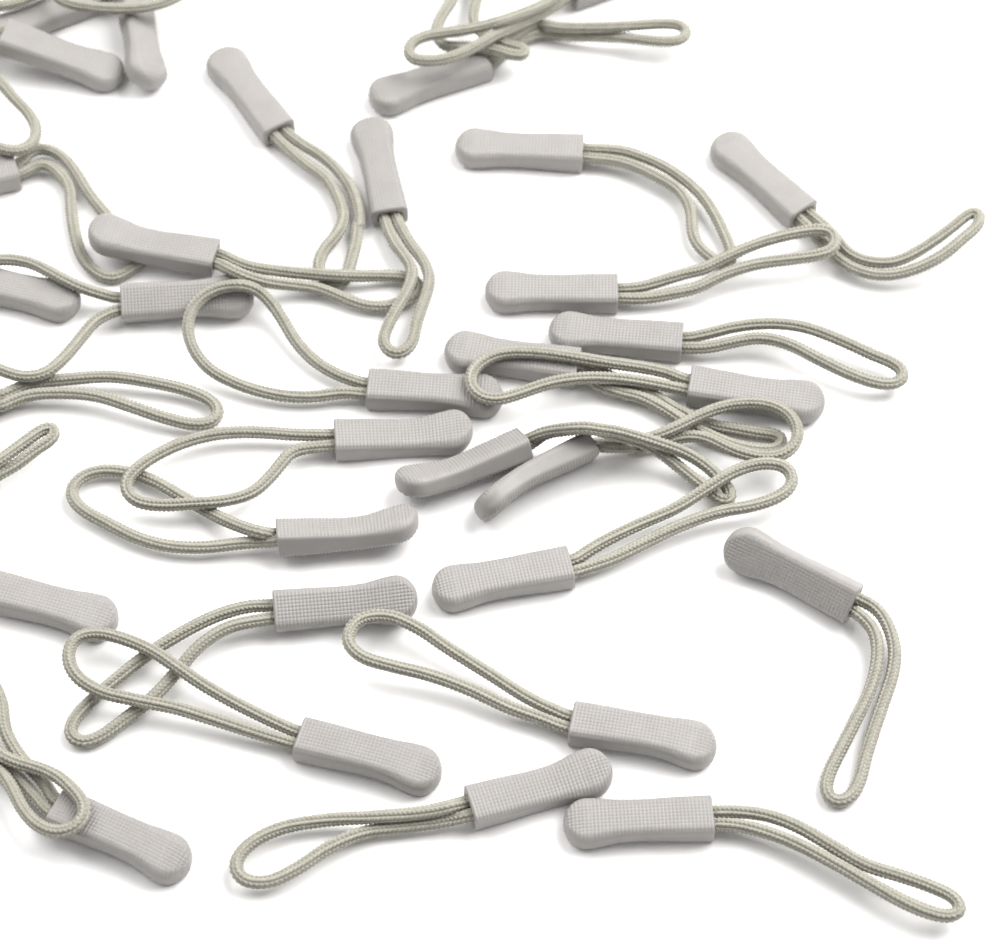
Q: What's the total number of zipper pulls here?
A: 34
